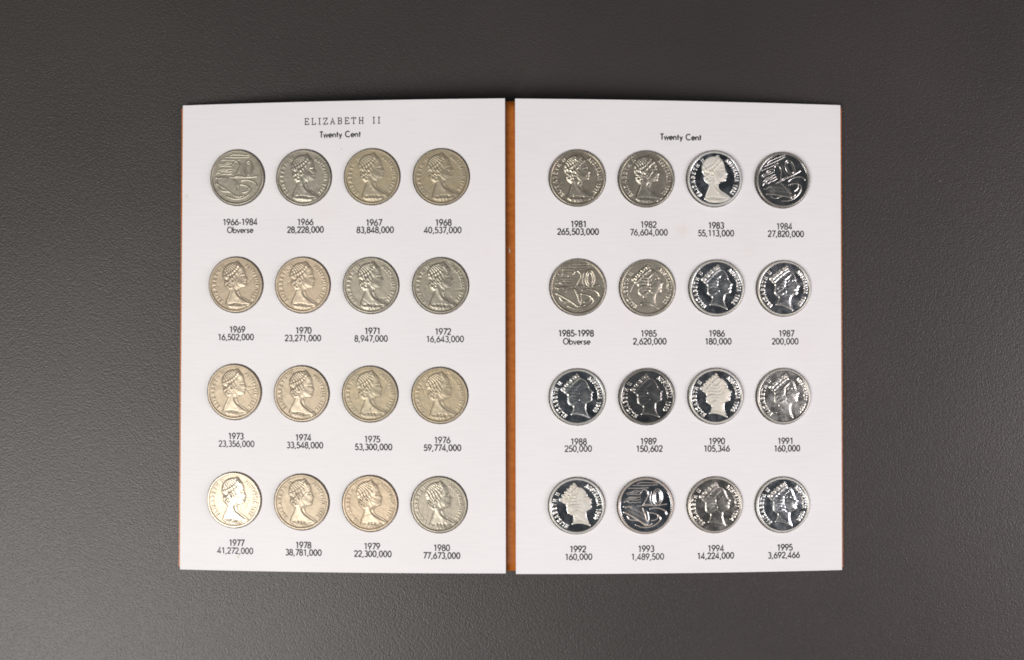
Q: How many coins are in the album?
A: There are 32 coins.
